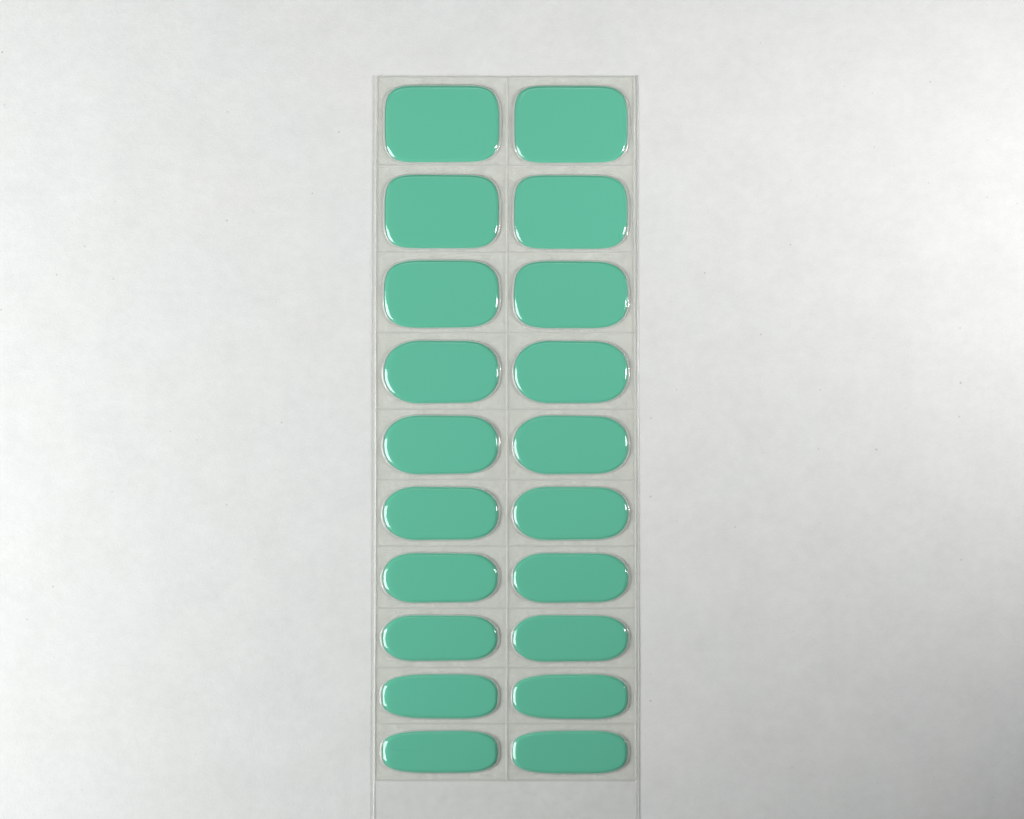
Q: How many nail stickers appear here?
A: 20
